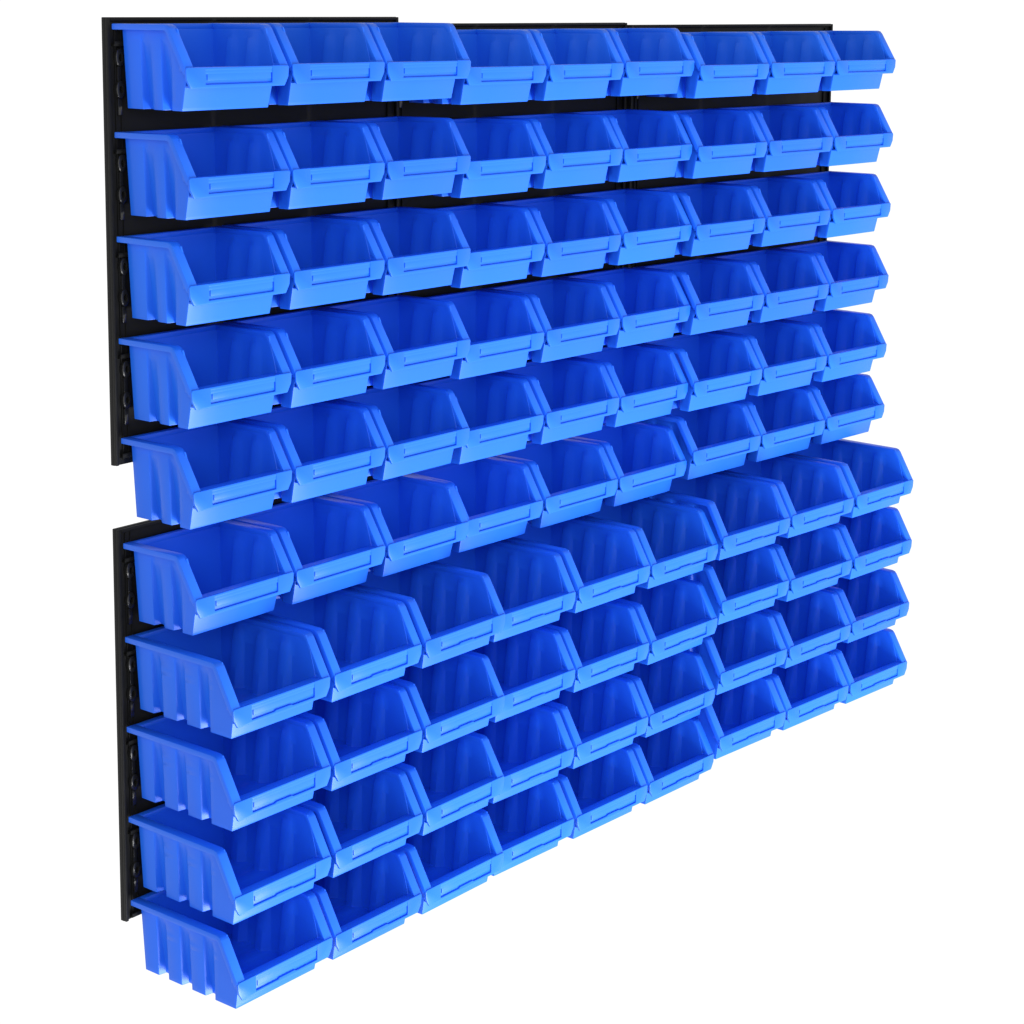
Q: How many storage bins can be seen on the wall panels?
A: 90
